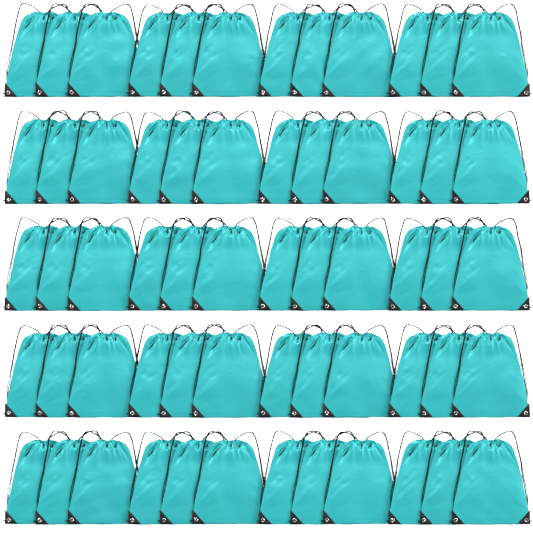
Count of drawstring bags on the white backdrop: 60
